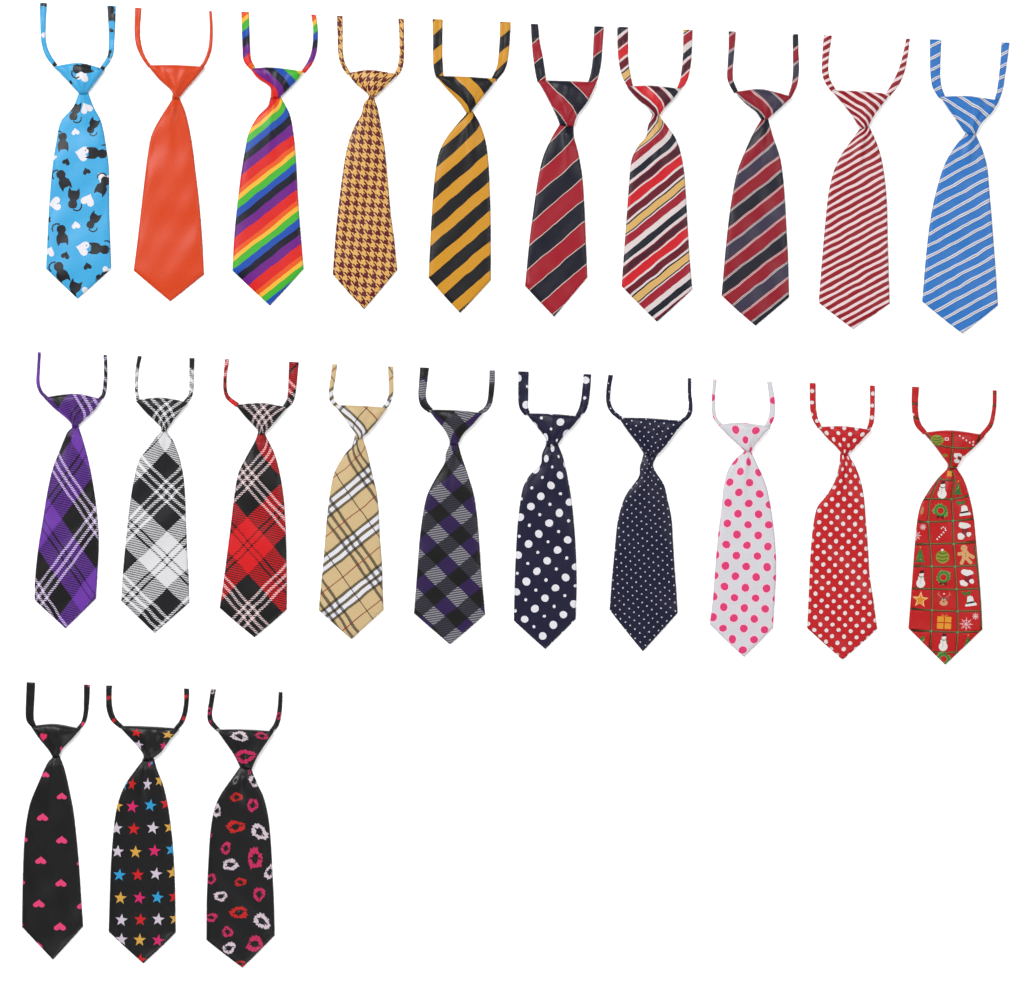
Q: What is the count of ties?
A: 23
